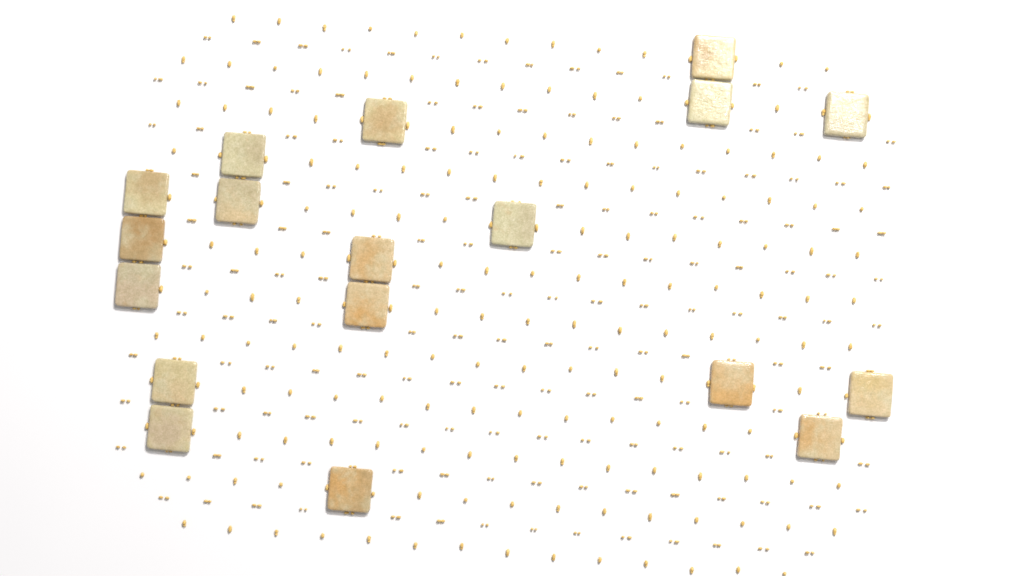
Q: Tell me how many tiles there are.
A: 18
